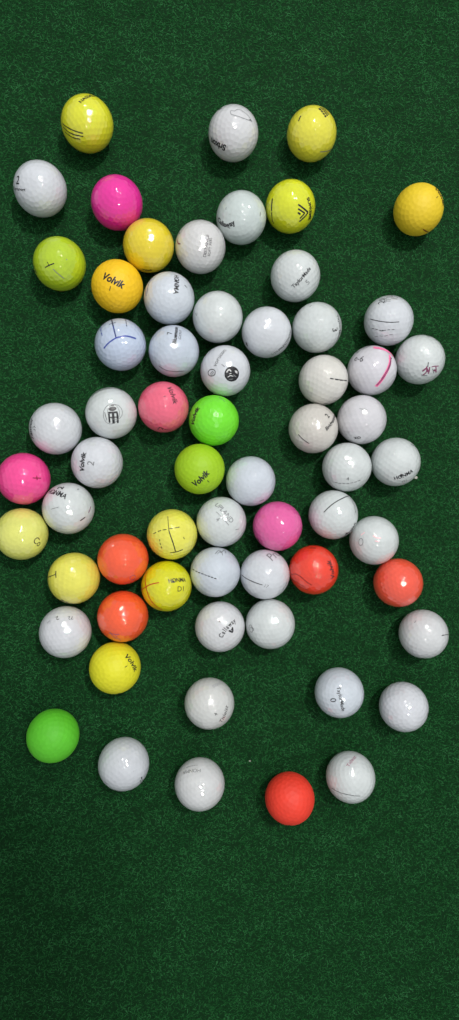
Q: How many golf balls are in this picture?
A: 64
